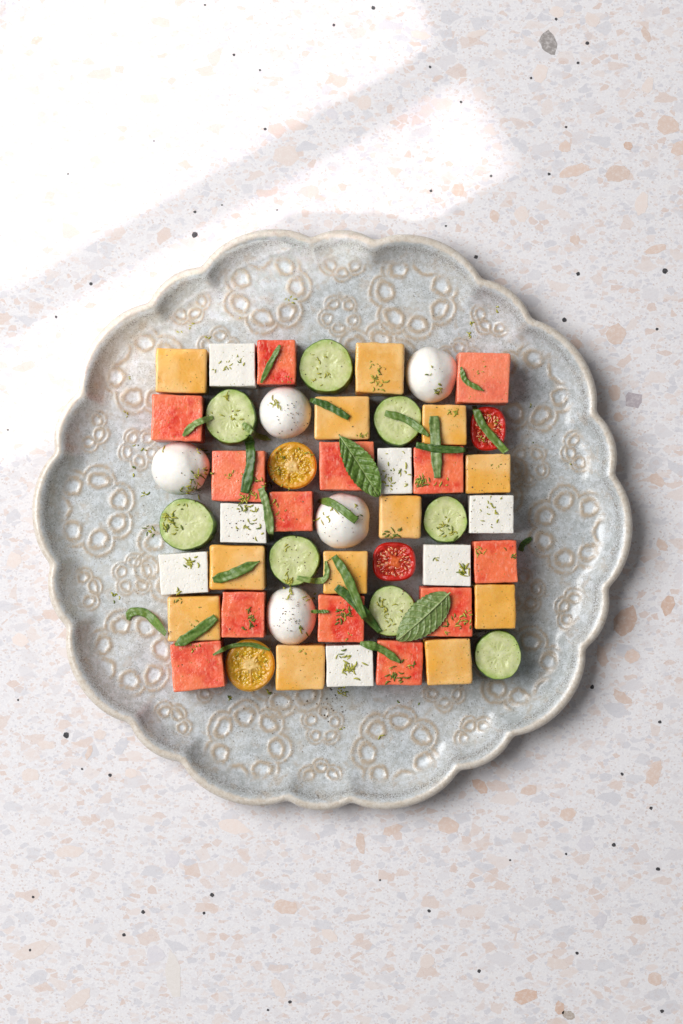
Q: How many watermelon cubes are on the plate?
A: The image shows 13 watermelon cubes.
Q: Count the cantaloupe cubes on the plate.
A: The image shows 12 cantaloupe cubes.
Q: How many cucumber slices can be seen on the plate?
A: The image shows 8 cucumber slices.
